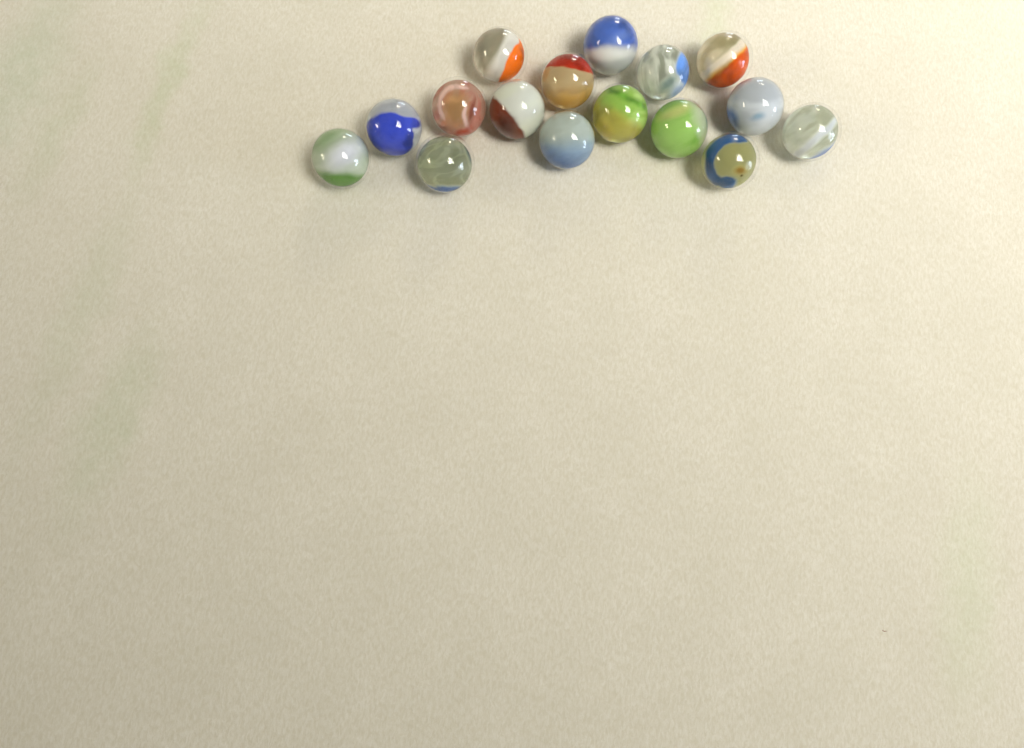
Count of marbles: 16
